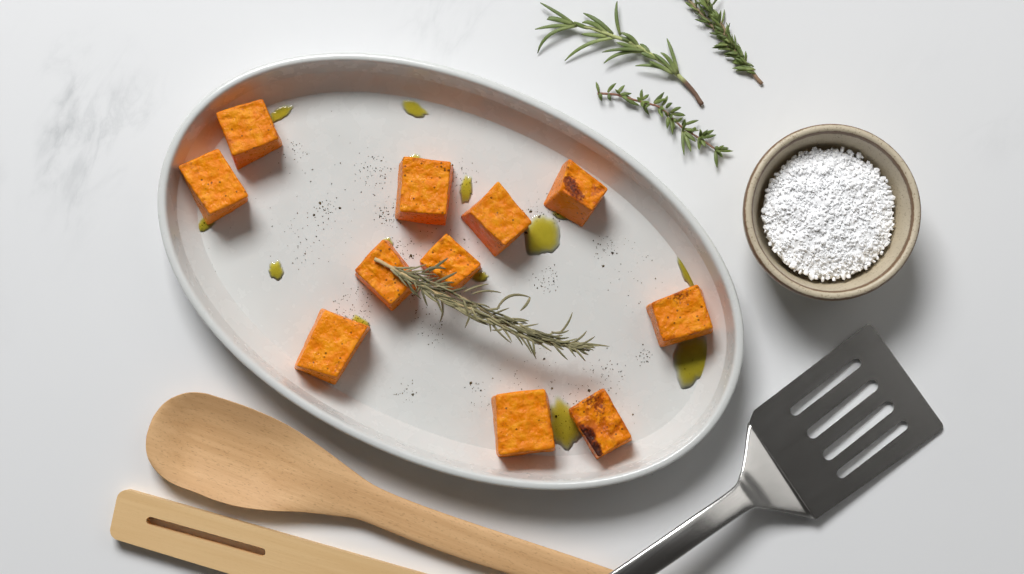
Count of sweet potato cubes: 11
